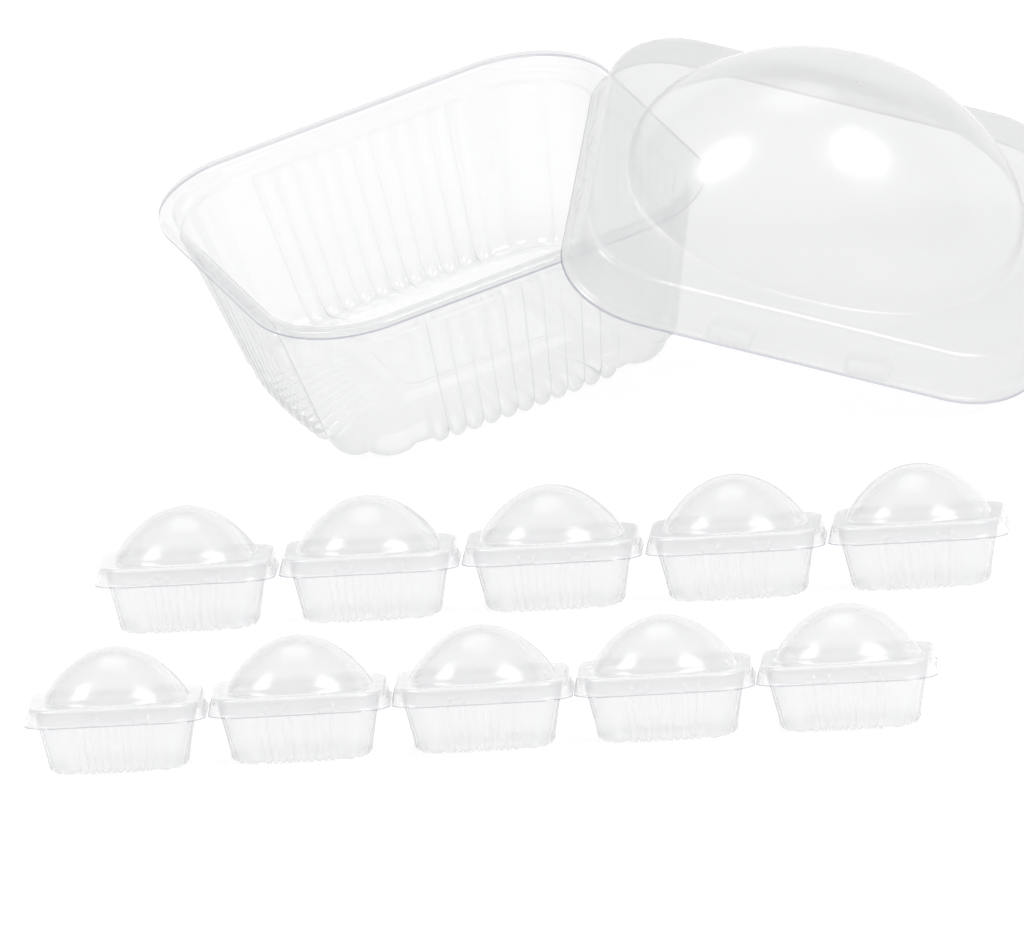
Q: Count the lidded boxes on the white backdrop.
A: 10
